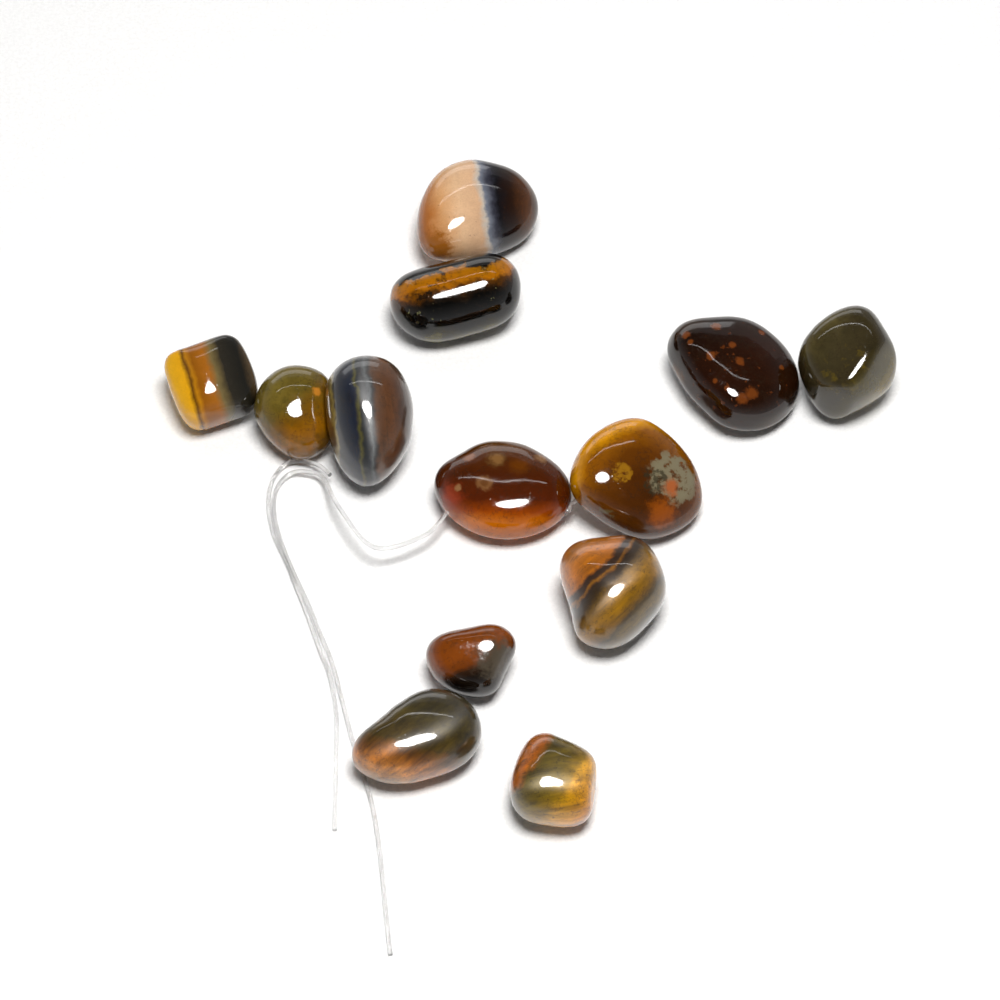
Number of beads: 13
